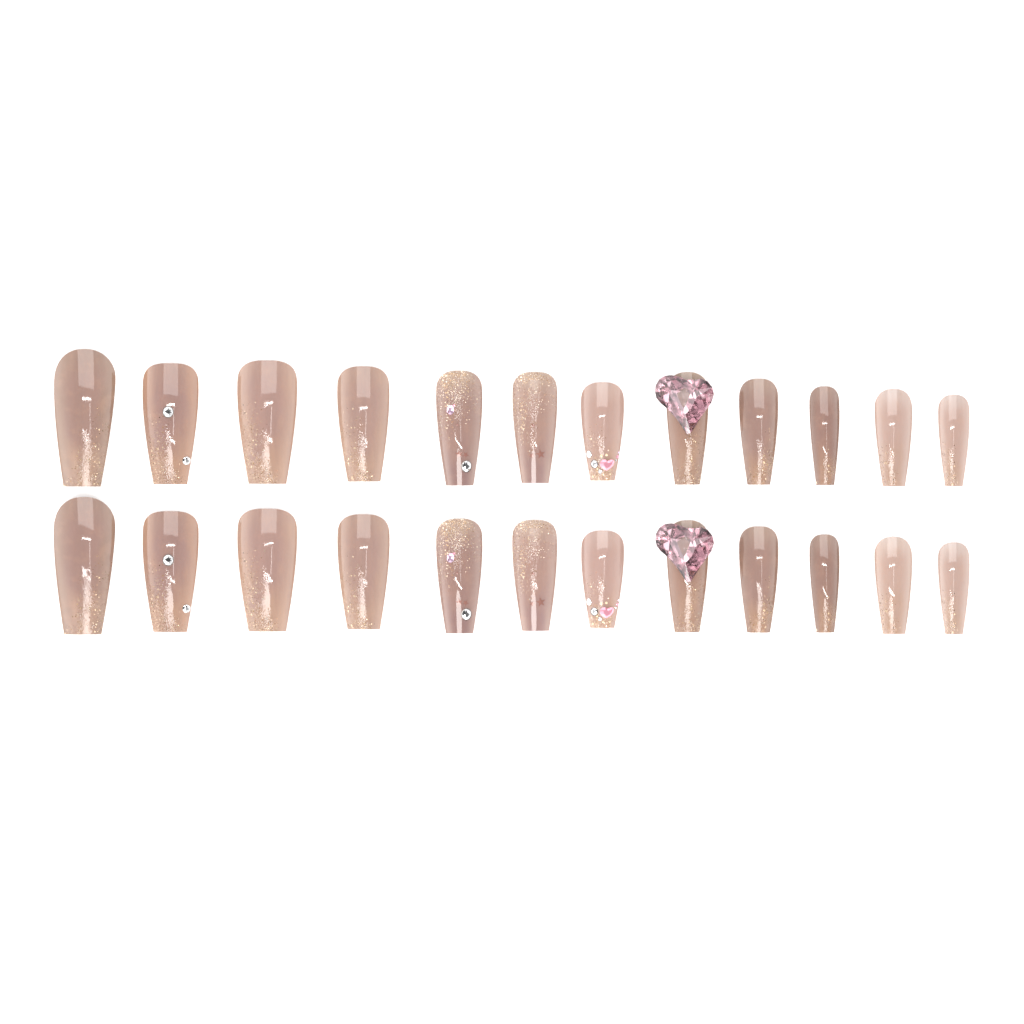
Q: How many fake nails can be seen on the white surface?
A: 24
